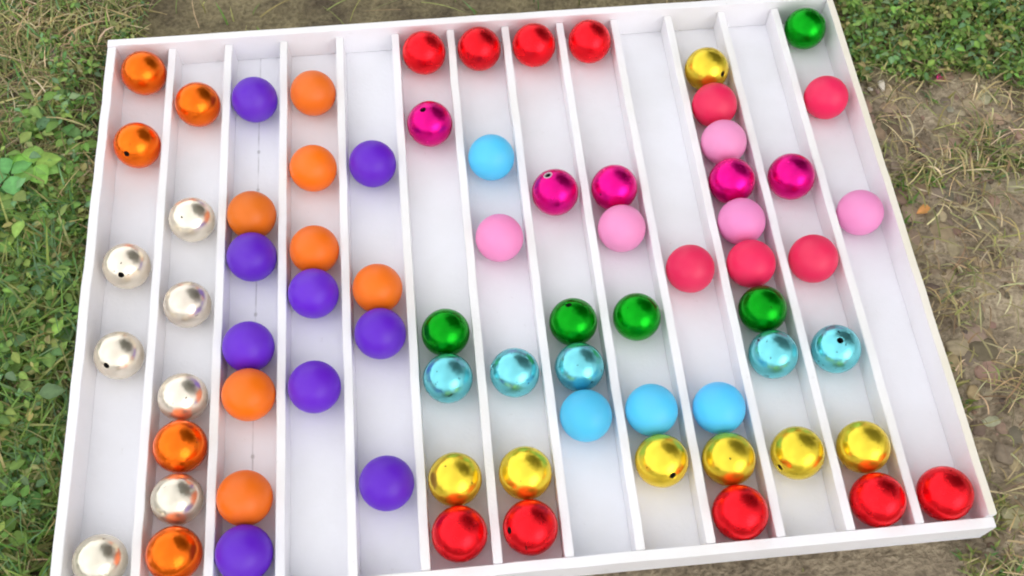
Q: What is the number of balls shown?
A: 73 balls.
